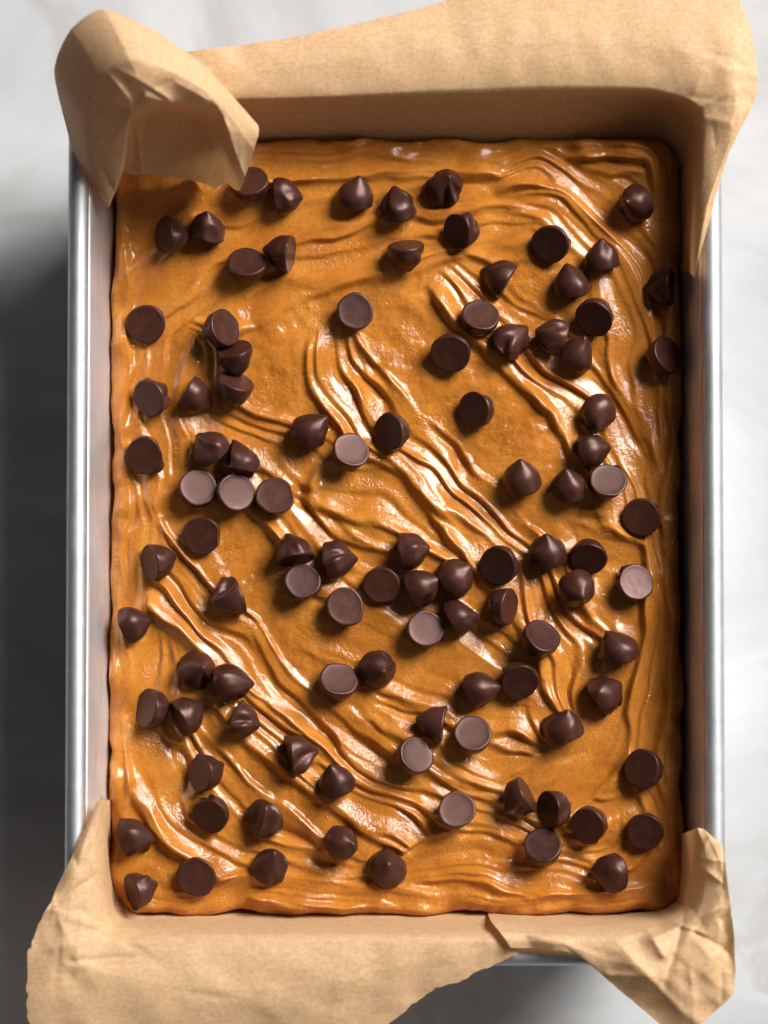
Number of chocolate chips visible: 102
